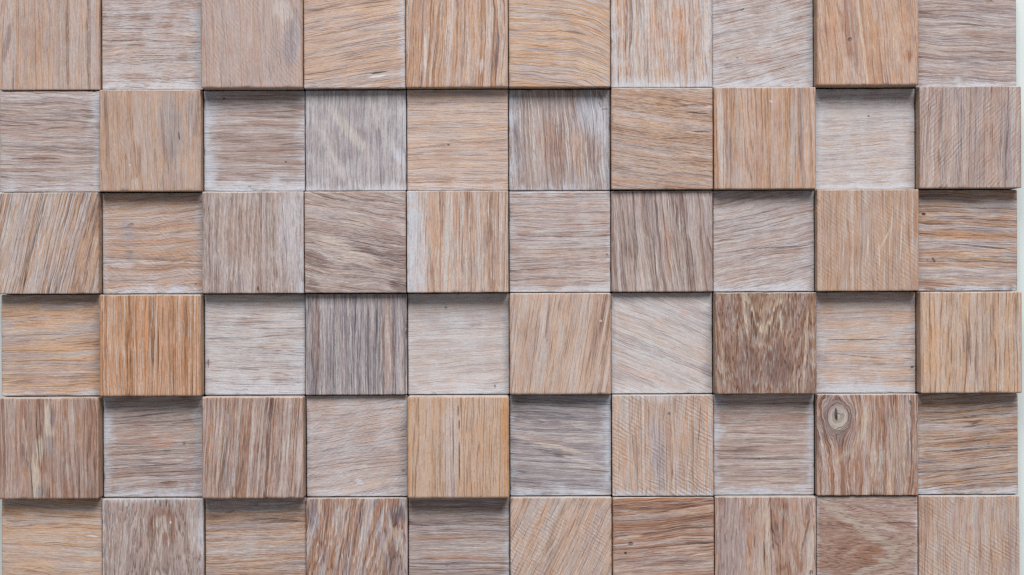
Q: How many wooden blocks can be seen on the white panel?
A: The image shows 60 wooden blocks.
